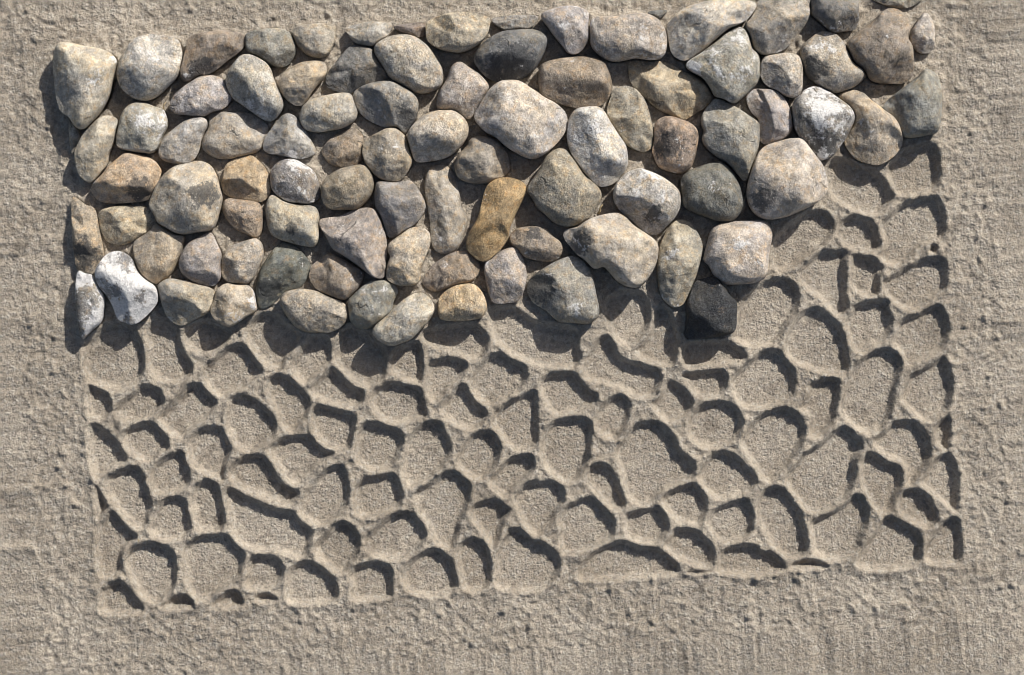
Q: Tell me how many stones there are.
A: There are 90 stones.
